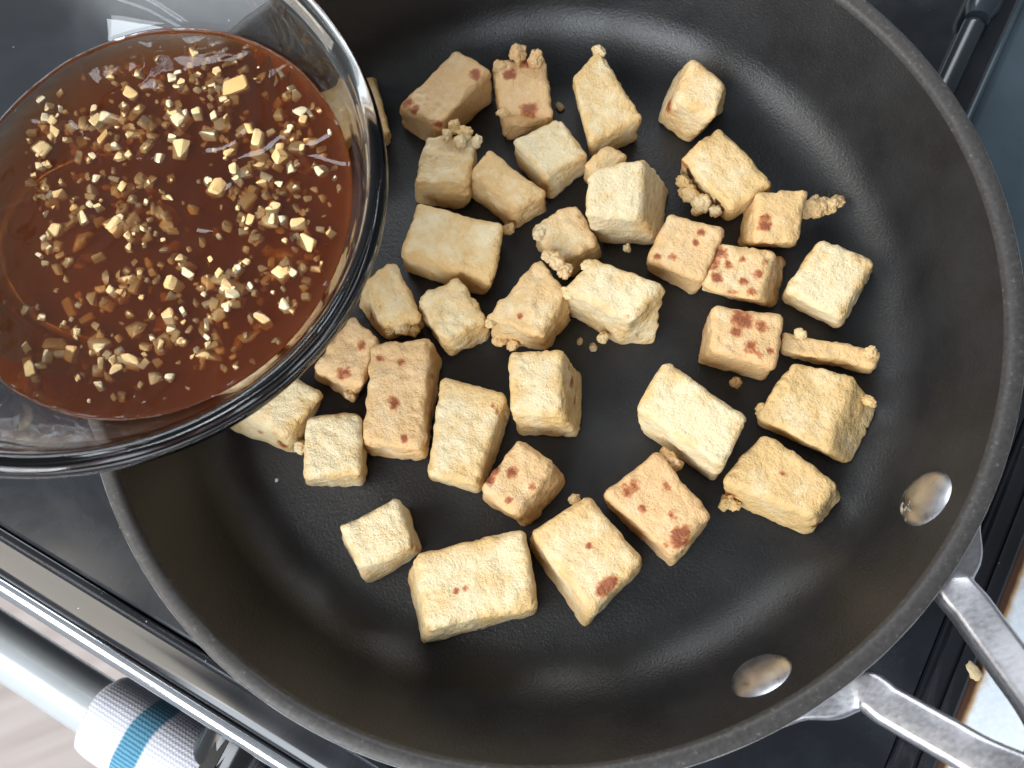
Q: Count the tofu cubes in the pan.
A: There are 37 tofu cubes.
